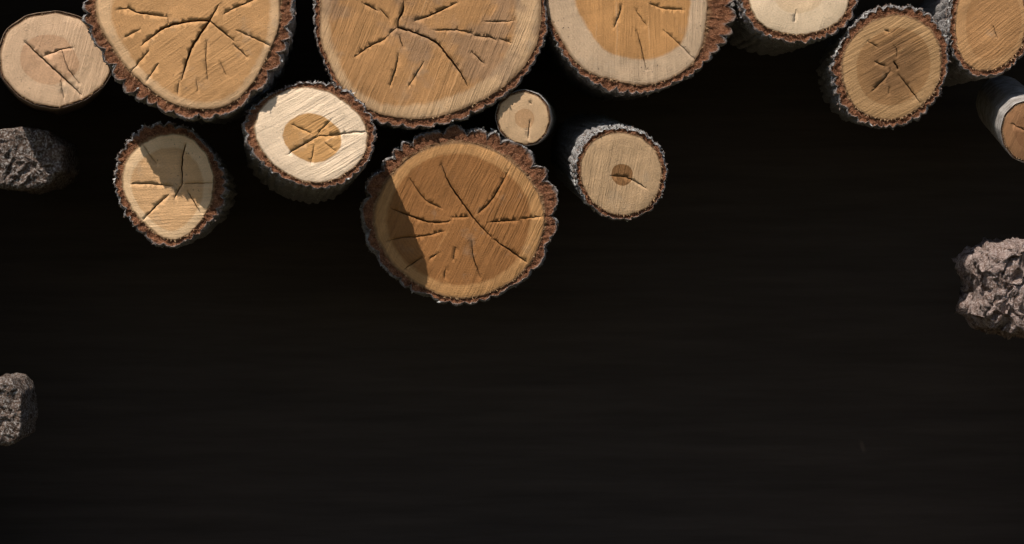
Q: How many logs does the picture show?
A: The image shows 13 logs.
